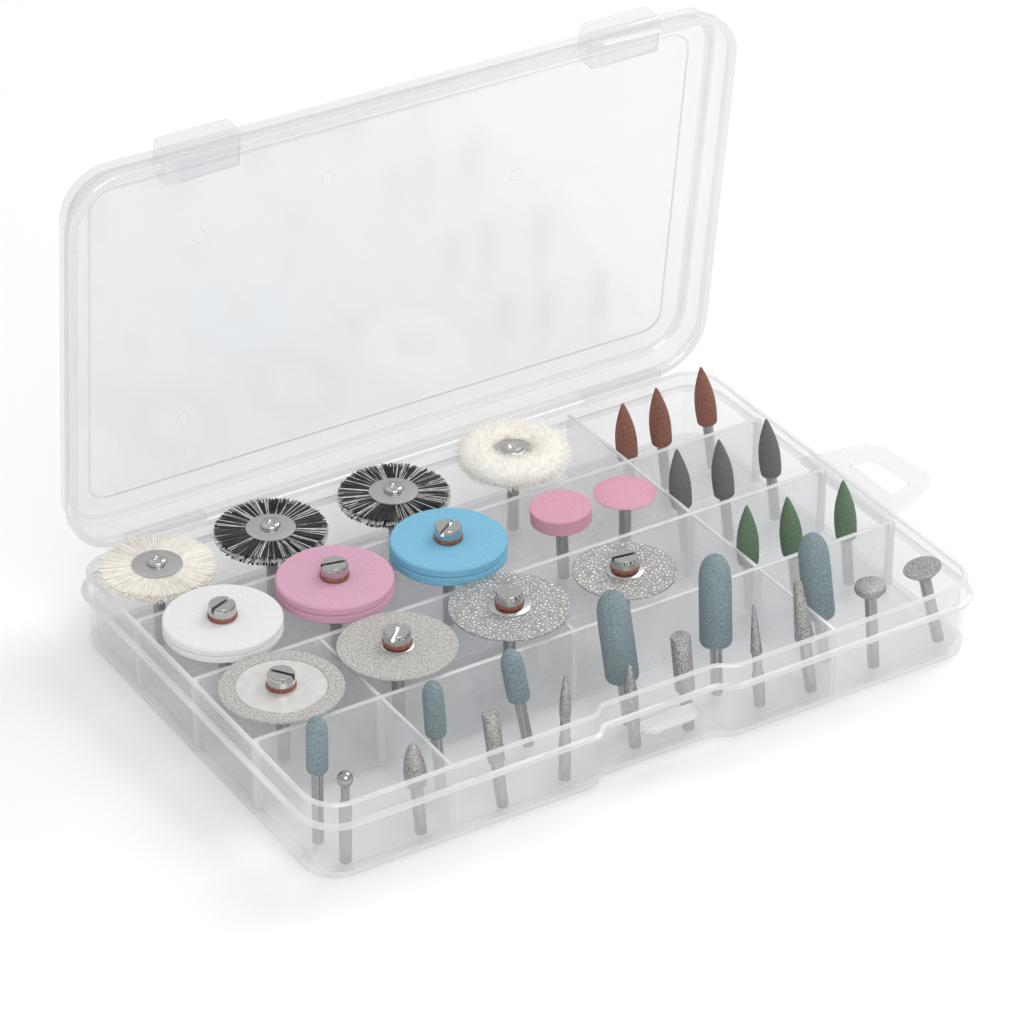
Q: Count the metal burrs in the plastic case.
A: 10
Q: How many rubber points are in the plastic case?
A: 9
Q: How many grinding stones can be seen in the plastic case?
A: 6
